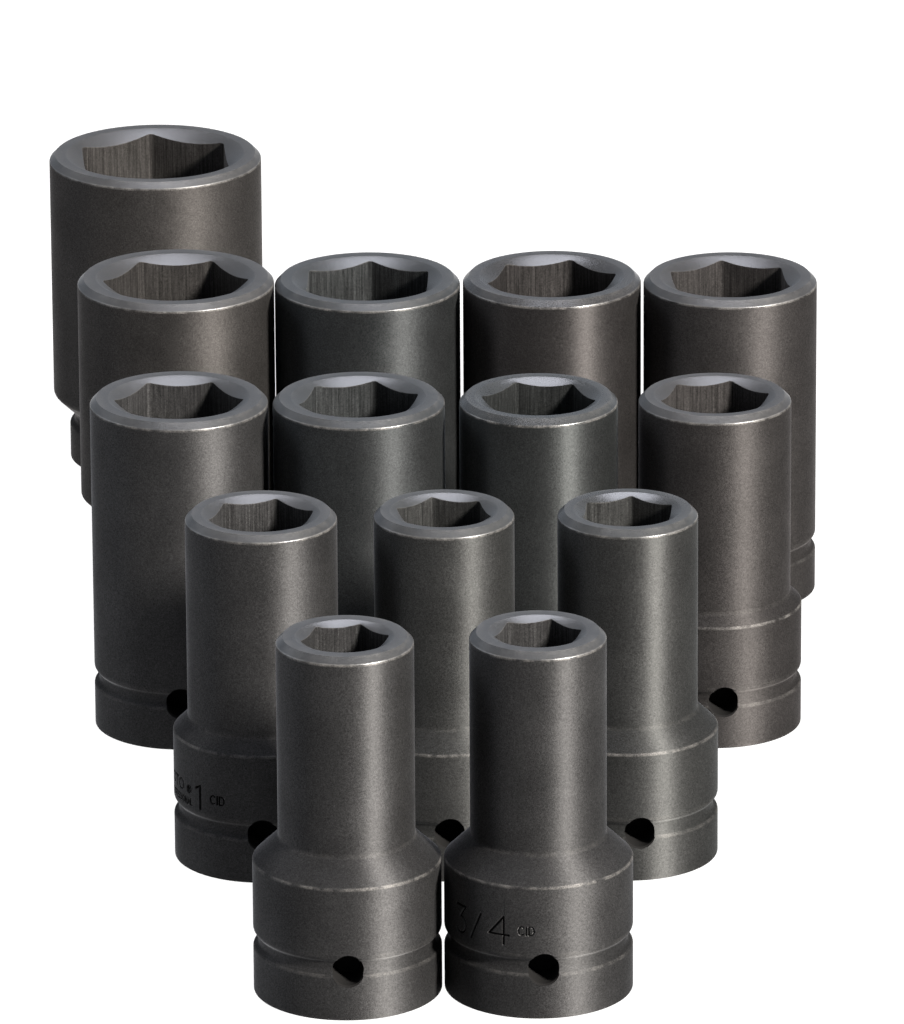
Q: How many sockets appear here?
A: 14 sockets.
